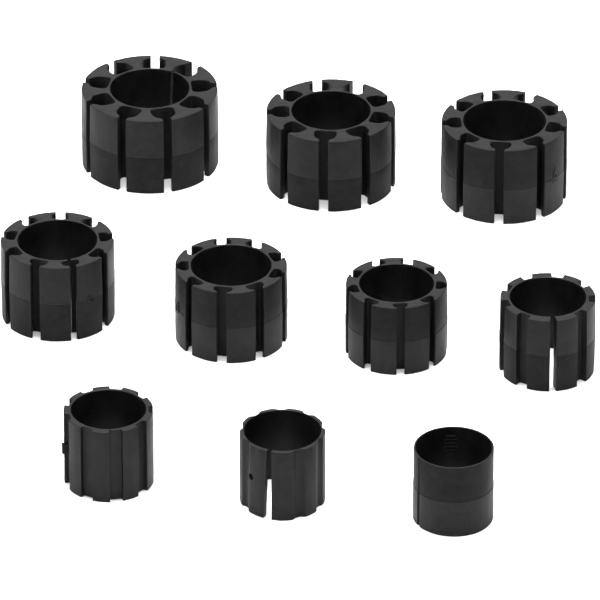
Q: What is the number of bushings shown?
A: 10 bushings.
